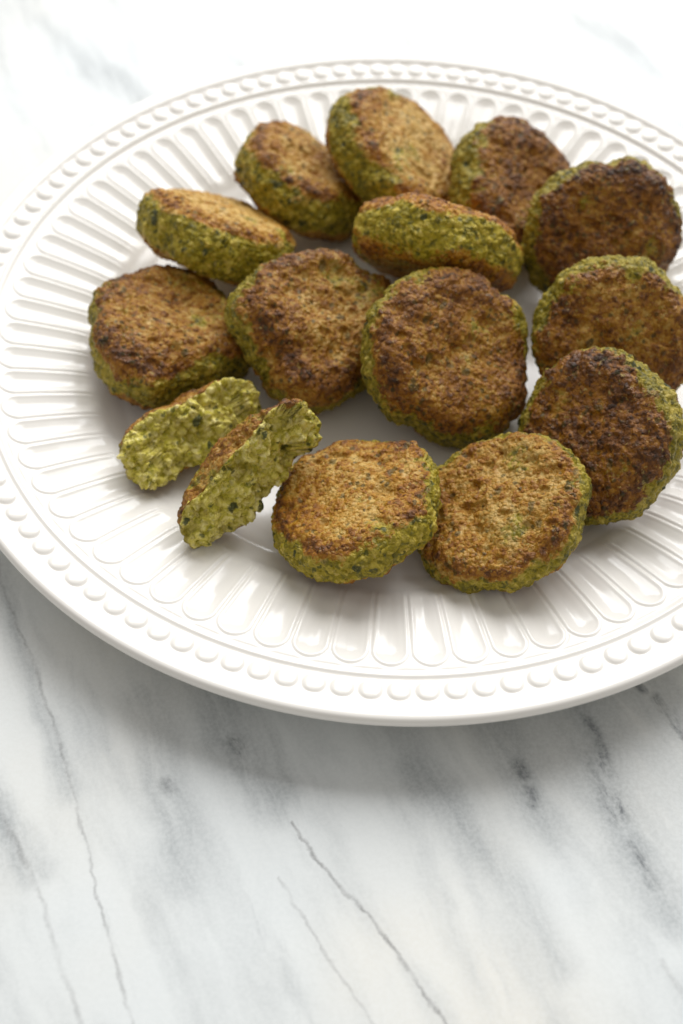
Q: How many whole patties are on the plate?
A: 13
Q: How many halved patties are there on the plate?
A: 2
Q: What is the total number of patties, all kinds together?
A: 15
